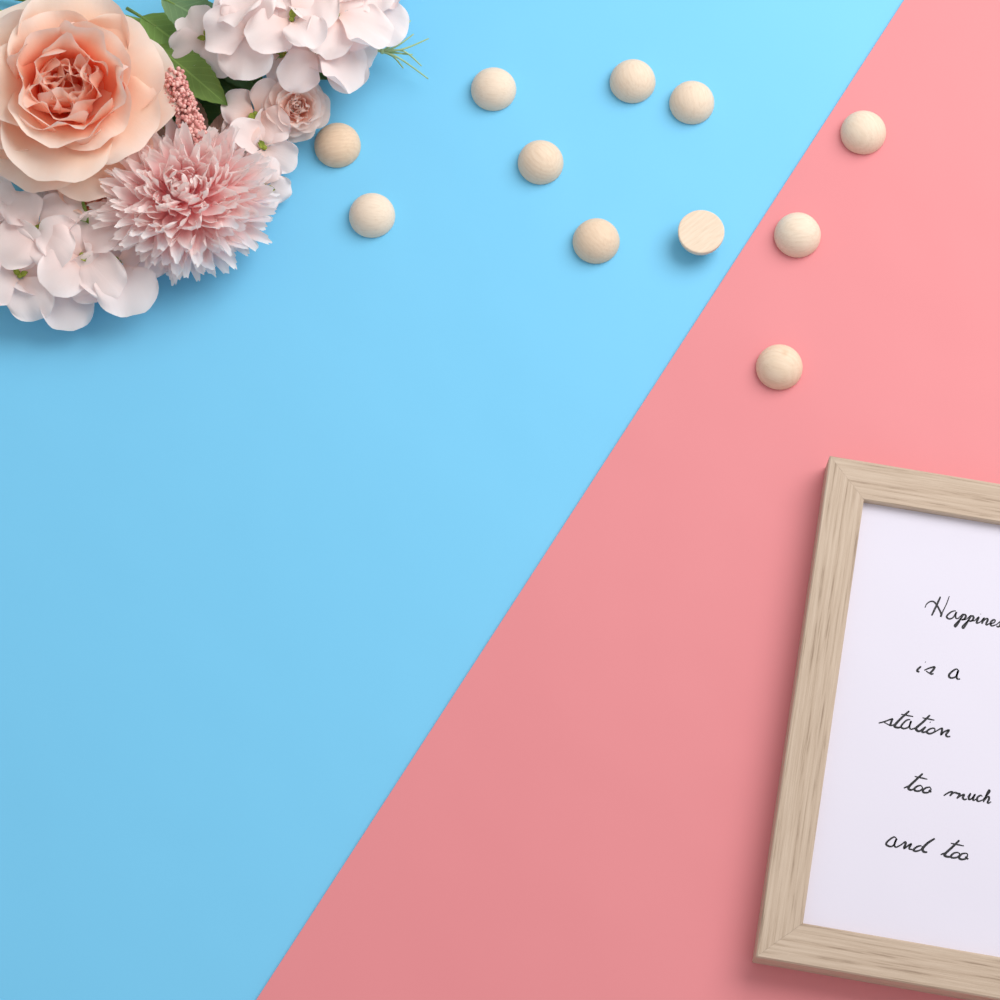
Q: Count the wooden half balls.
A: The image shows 11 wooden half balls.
